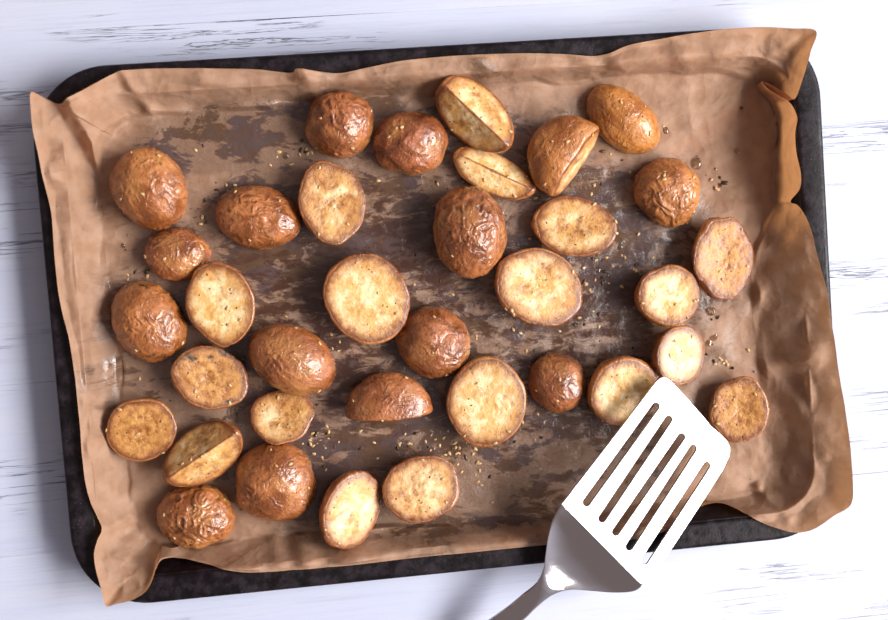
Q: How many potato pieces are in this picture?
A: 35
